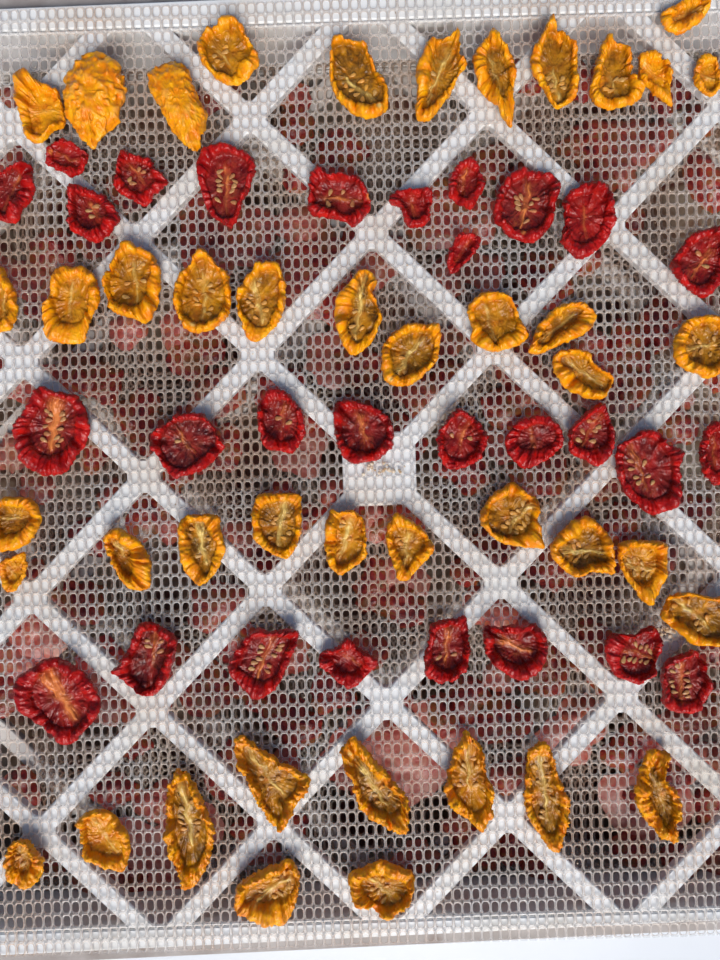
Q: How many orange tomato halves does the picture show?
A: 44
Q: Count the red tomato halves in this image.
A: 29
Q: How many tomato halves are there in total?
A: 73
